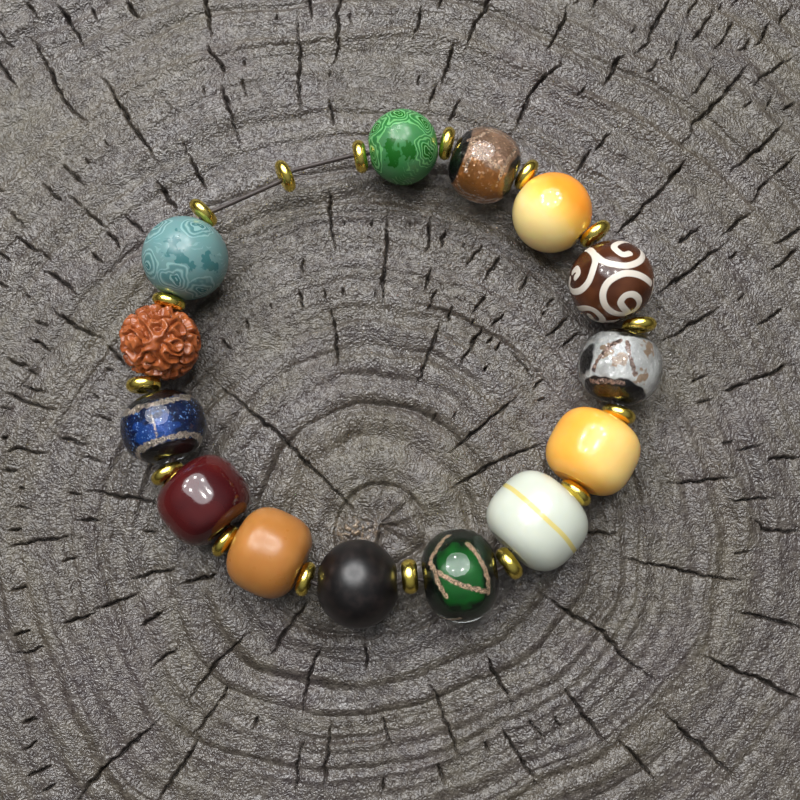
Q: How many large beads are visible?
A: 14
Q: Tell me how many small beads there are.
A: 16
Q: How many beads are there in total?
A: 30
